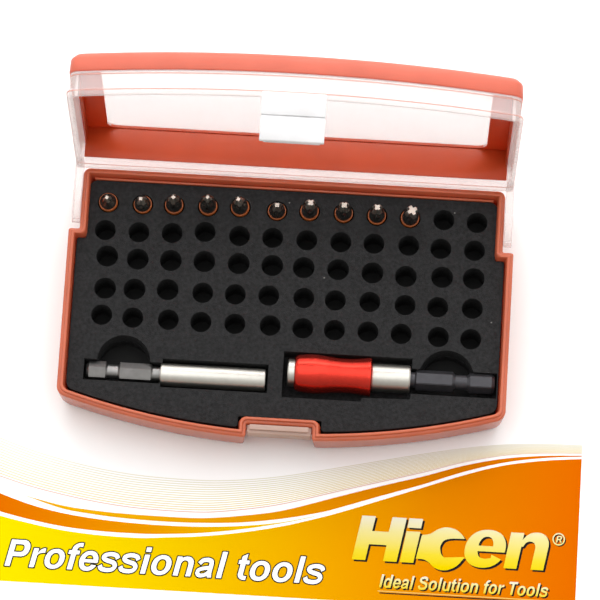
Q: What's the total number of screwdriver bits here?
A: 10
